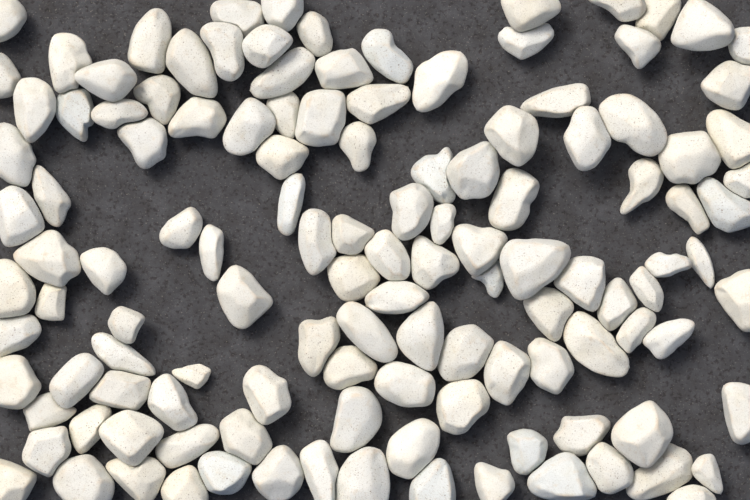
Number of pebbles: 125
